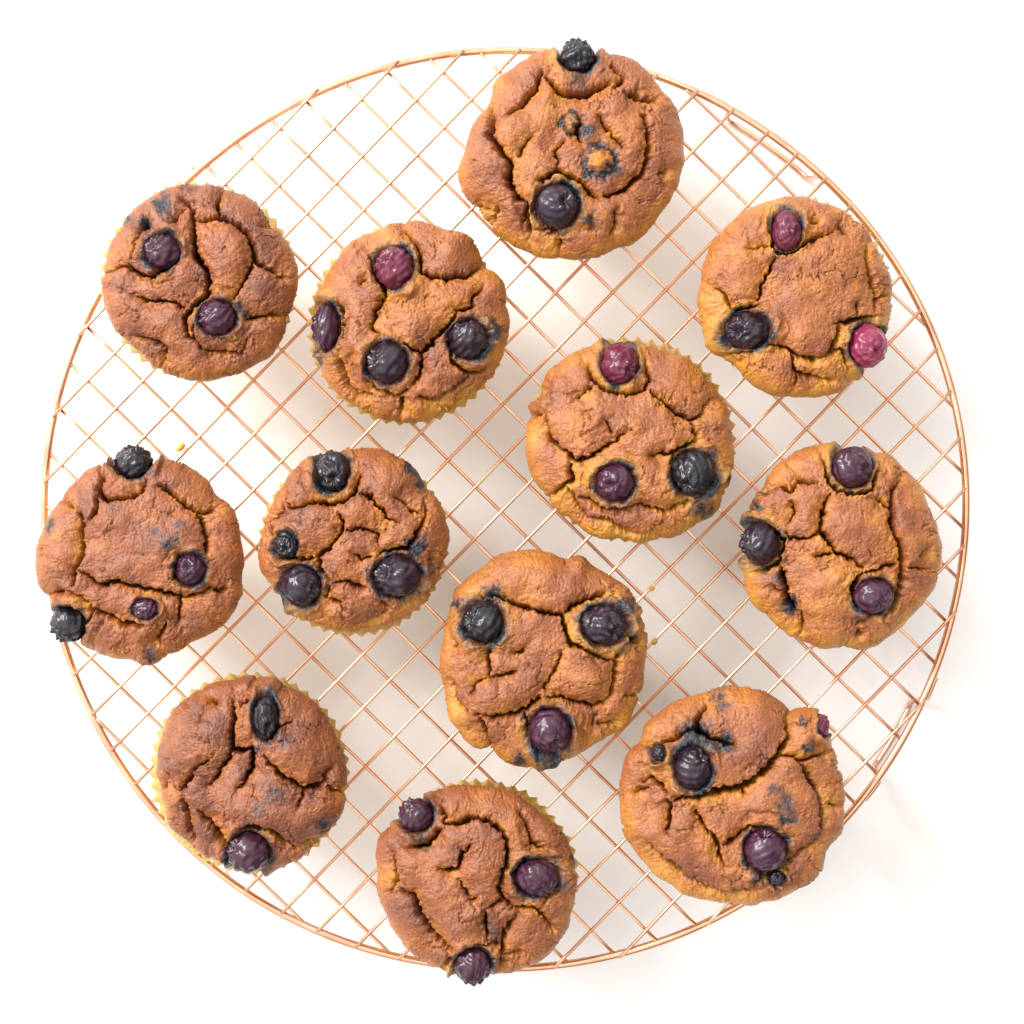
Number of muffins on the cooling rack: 12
